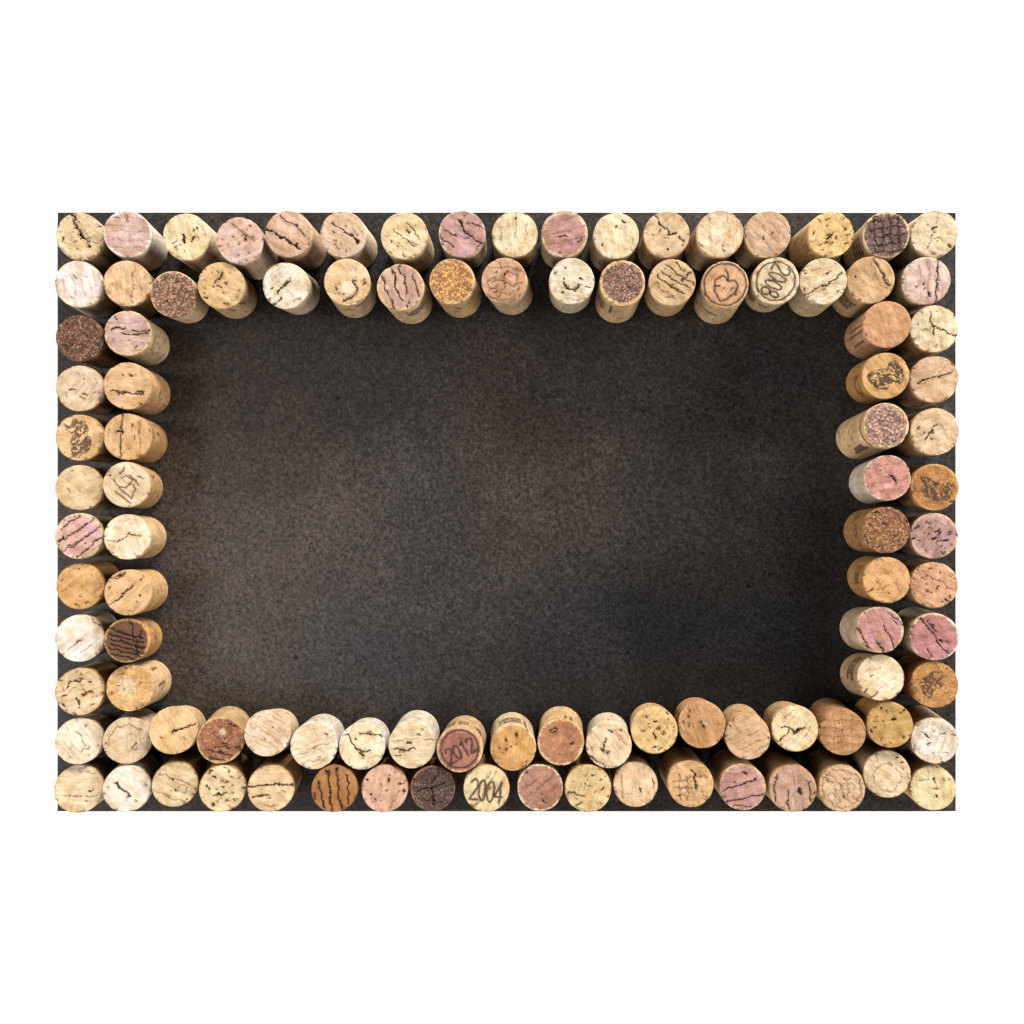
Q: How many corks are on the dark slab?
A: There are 103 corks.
